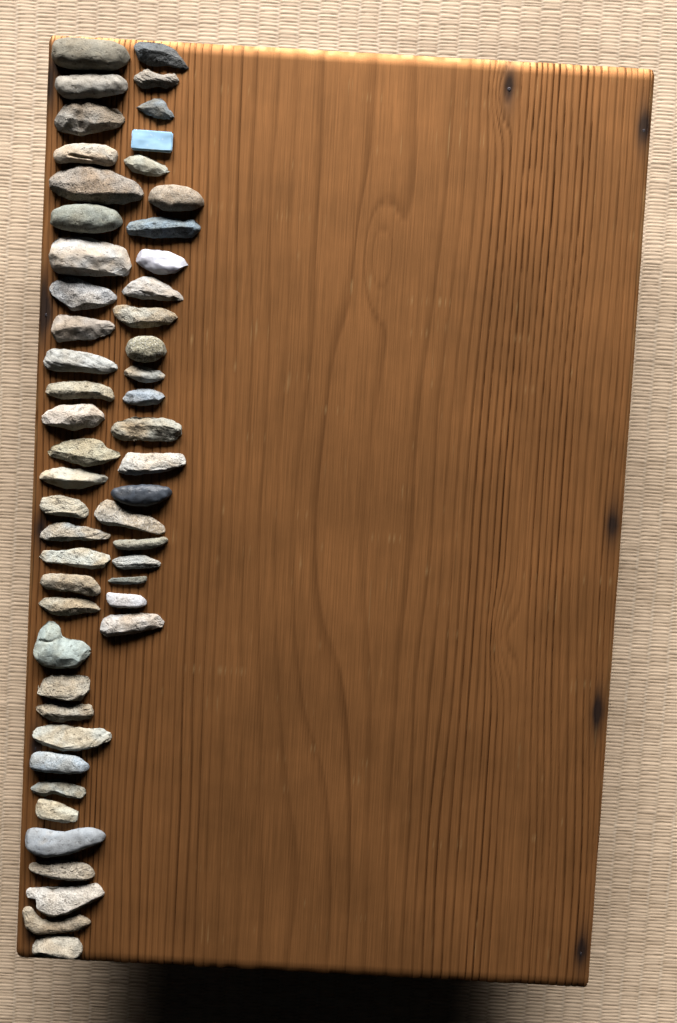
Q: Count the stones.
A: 52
